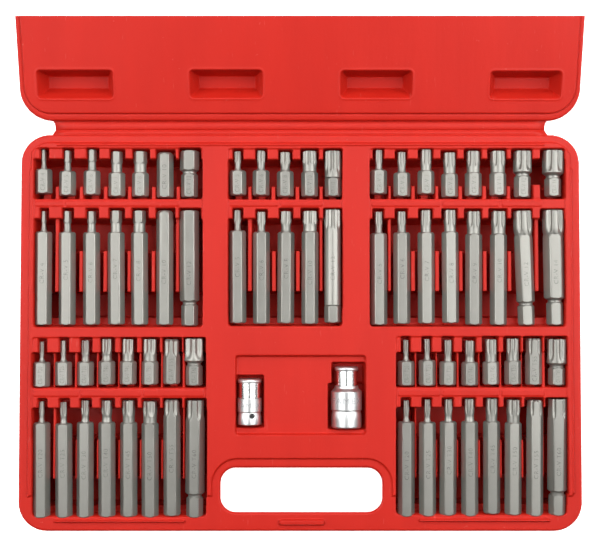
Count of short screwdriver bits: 36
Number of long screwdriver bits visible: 36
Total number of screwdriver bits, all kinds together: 72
